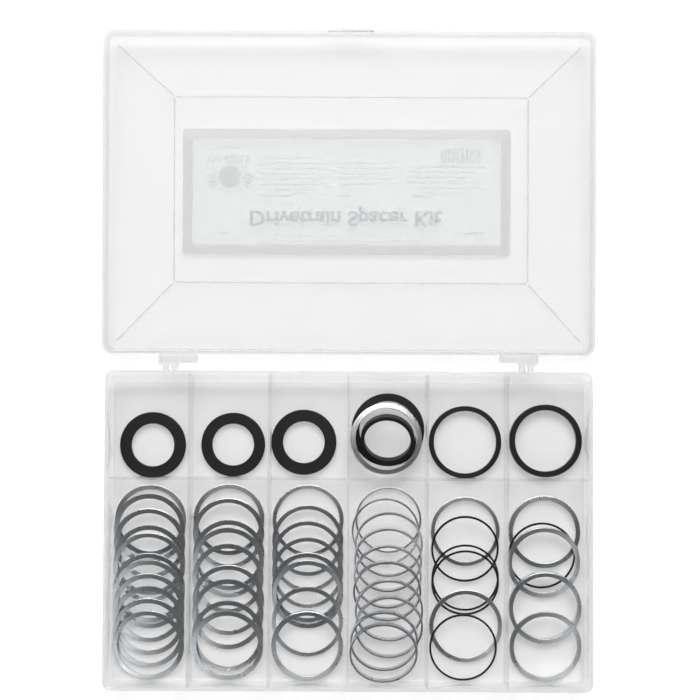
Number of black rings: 12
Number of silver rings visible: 45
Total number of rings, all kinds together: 57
